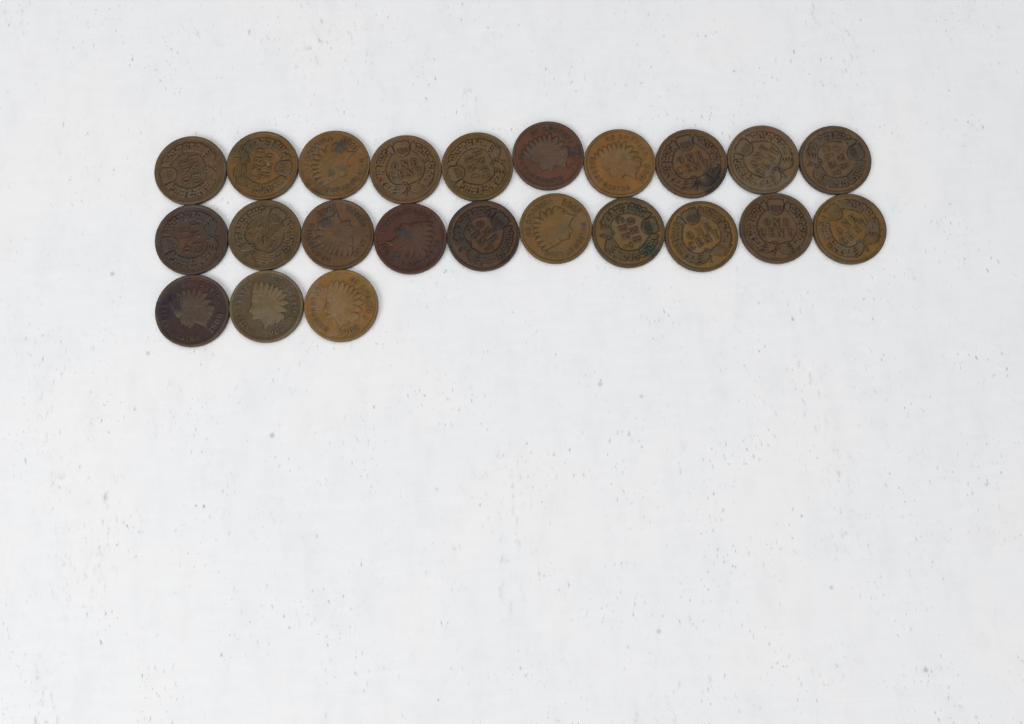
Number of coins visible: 23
